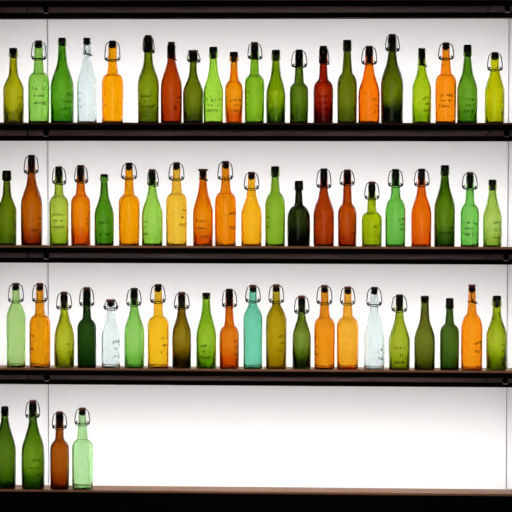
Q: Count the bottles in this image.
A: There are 67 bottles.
